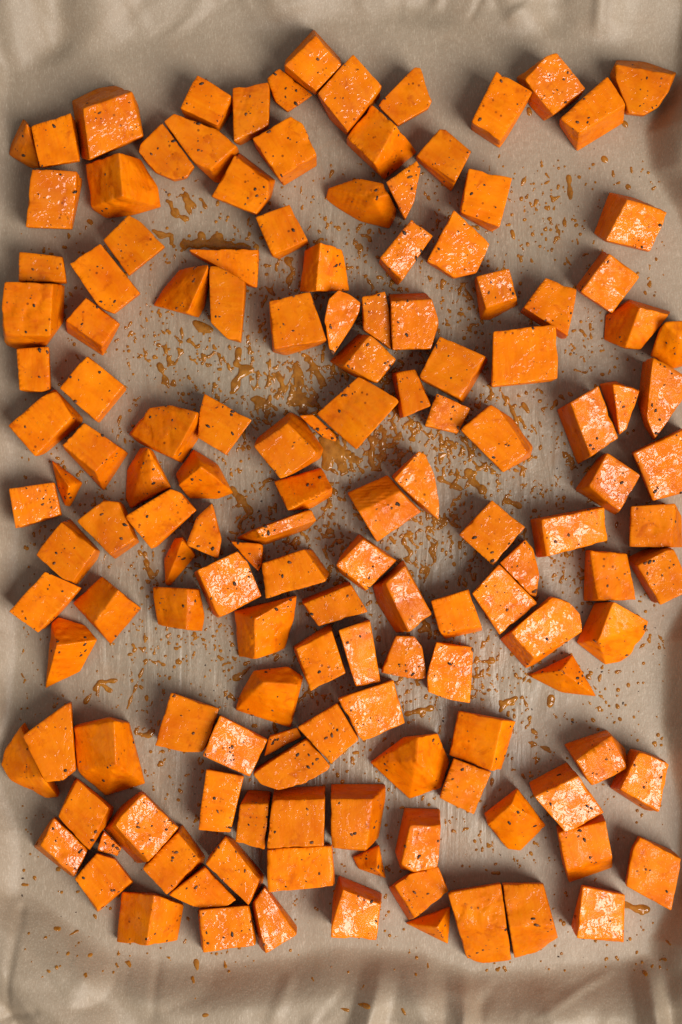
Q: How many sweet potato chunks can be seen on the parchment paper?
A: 148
